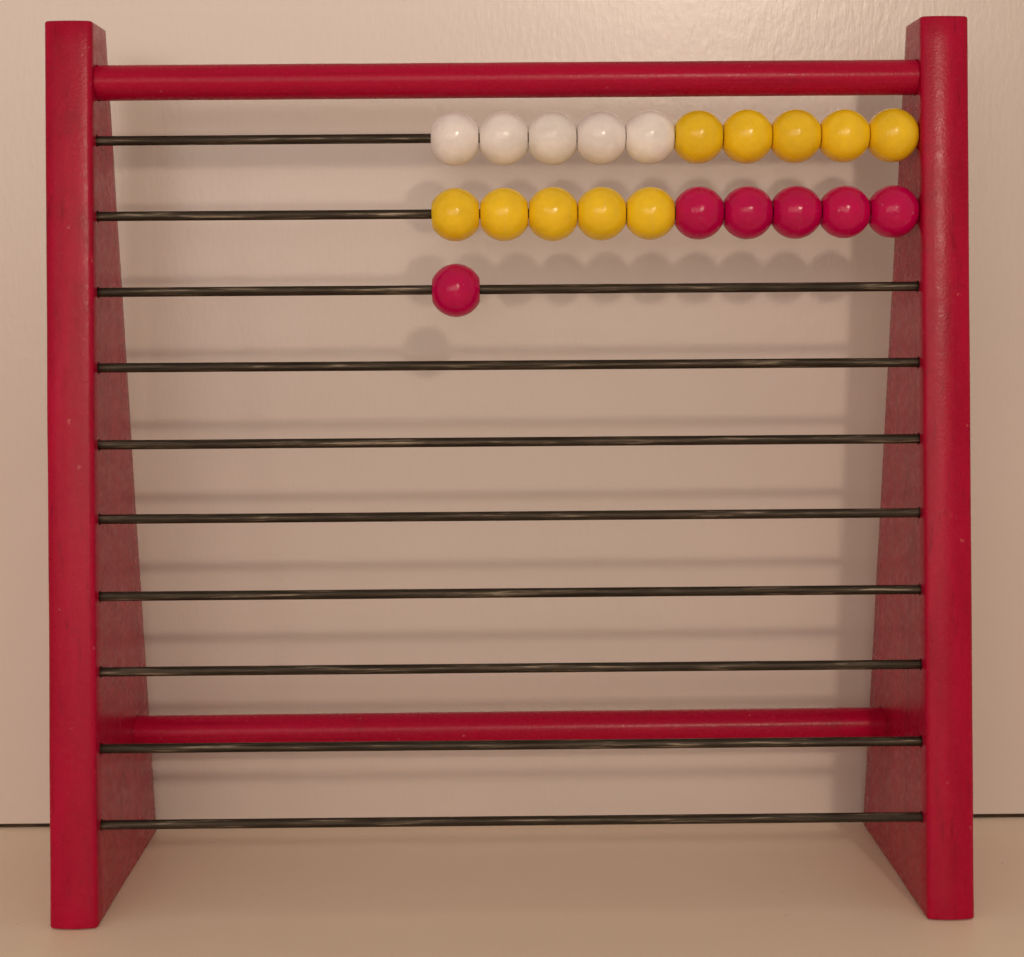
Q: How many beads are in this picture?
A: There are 21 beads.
